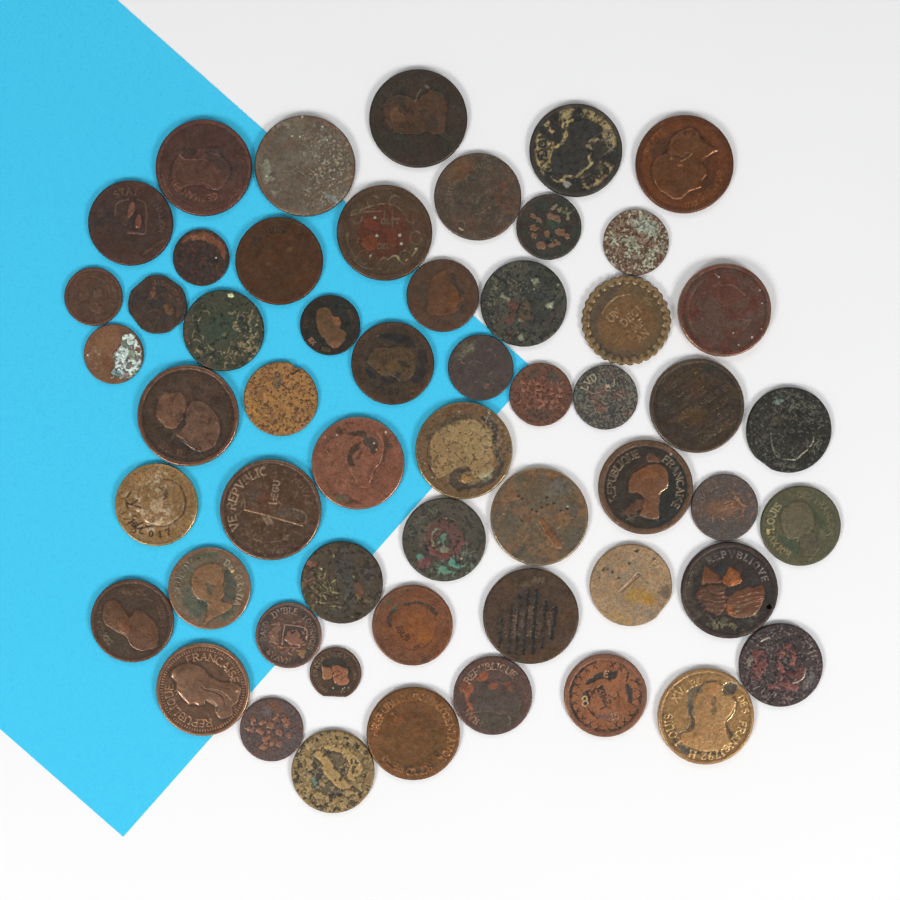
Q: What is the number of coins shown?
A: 55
